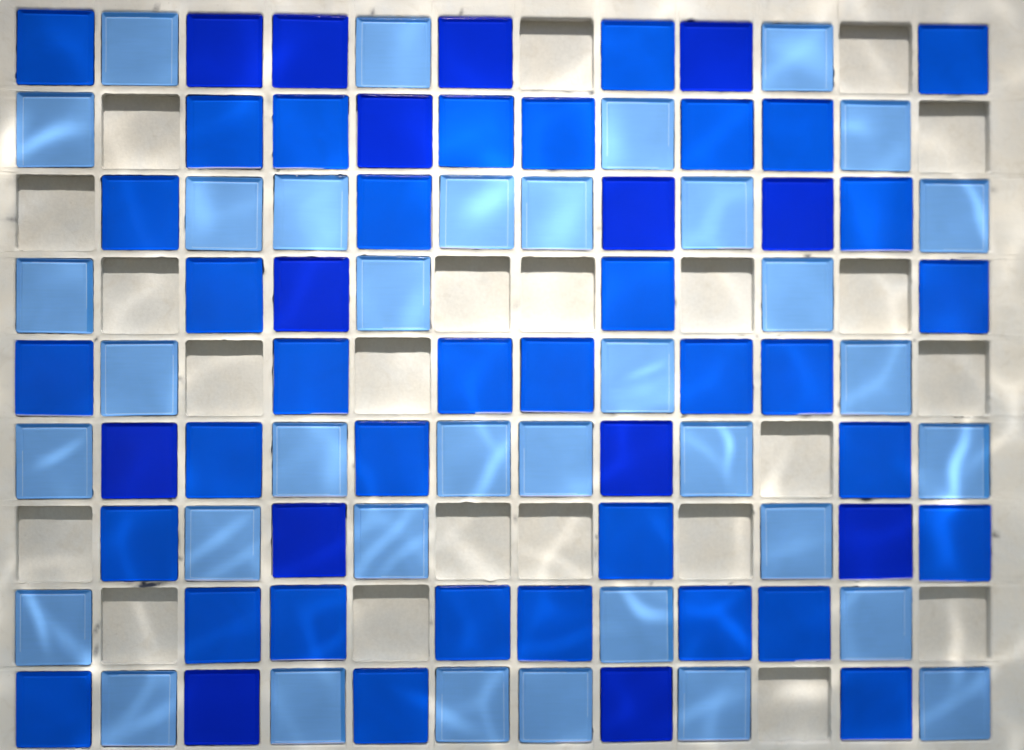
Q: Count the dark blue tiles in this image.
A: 14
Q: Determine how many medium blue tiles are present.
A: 36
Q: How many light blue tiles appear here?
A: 36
